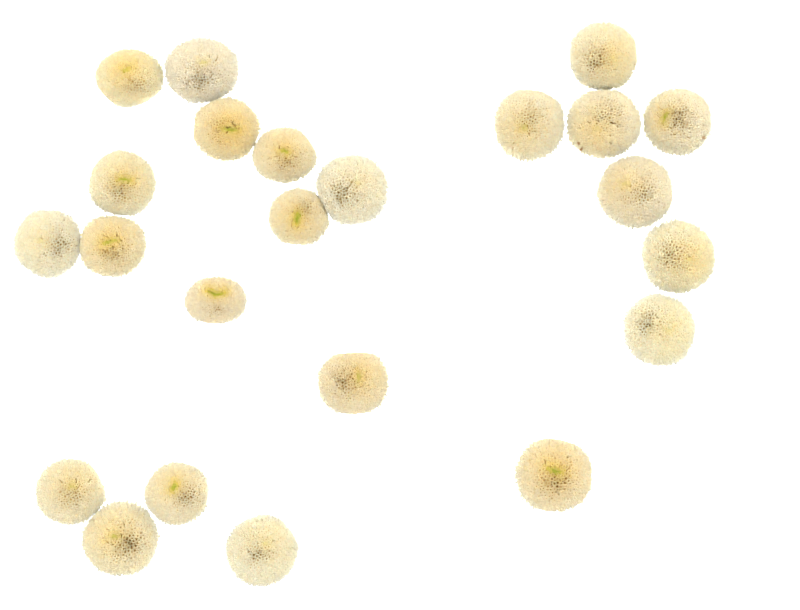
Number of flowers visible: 23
